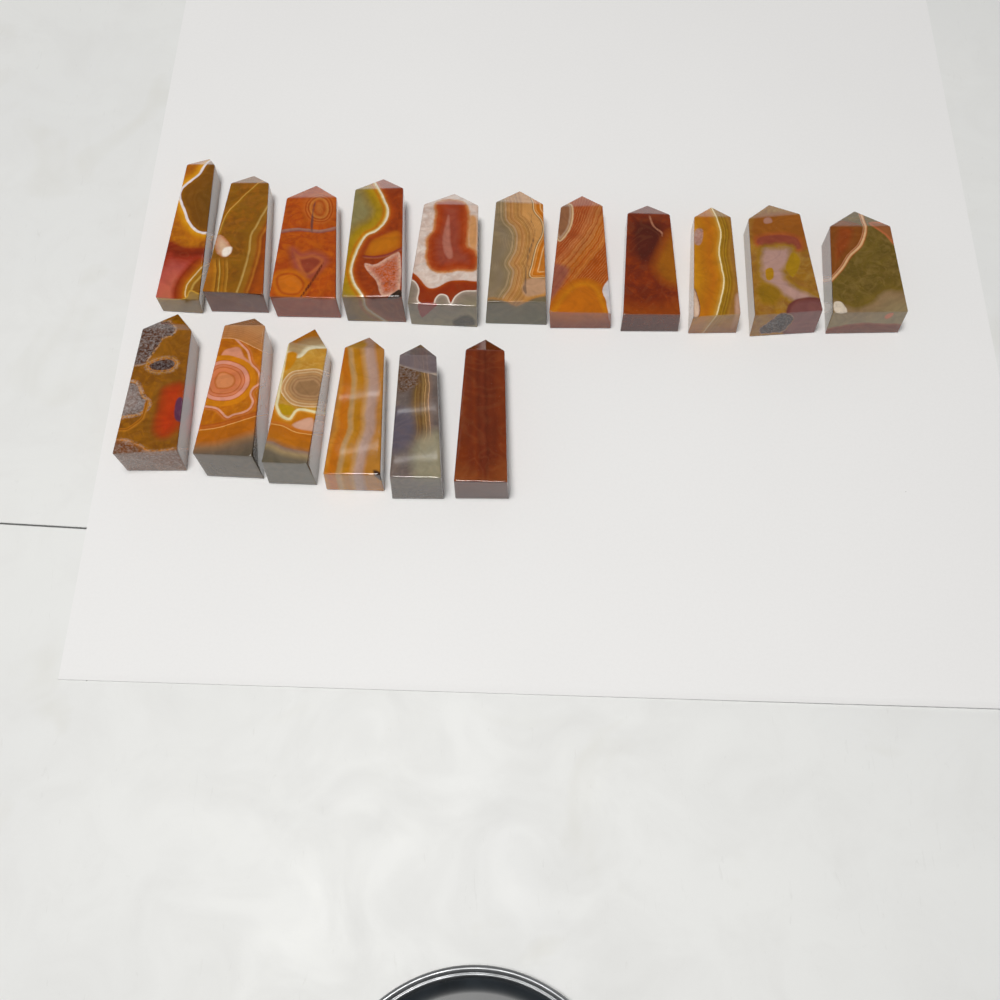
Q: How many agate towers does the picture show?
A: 17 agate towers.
